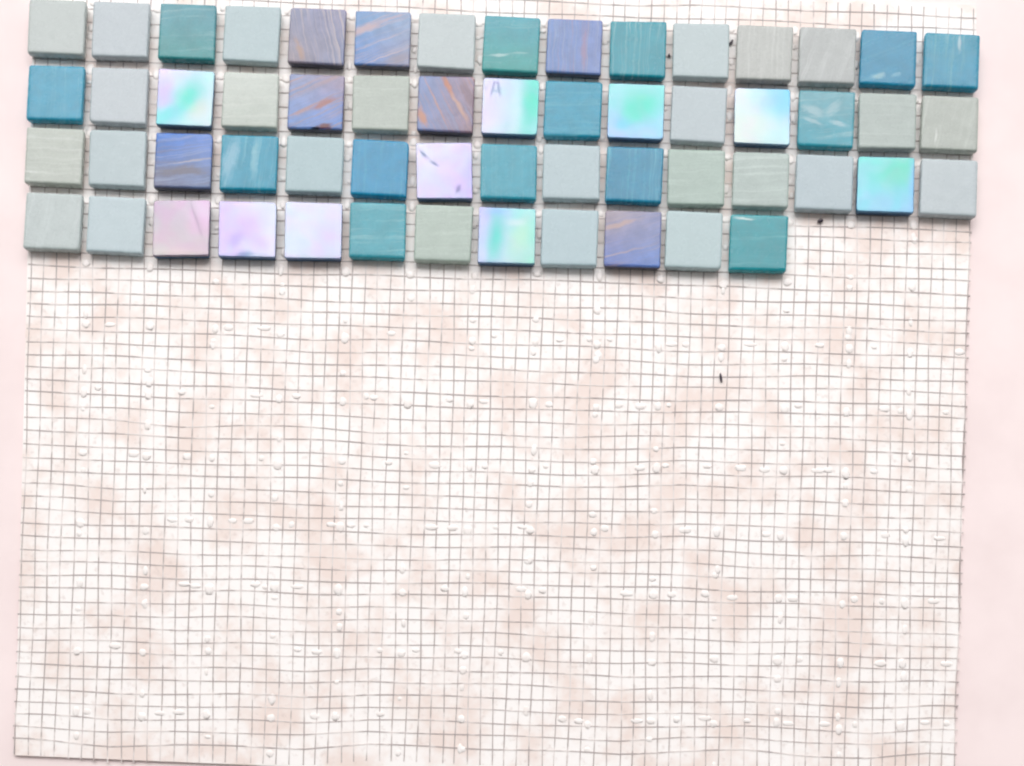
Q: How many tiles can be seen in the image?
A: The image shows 57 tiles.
